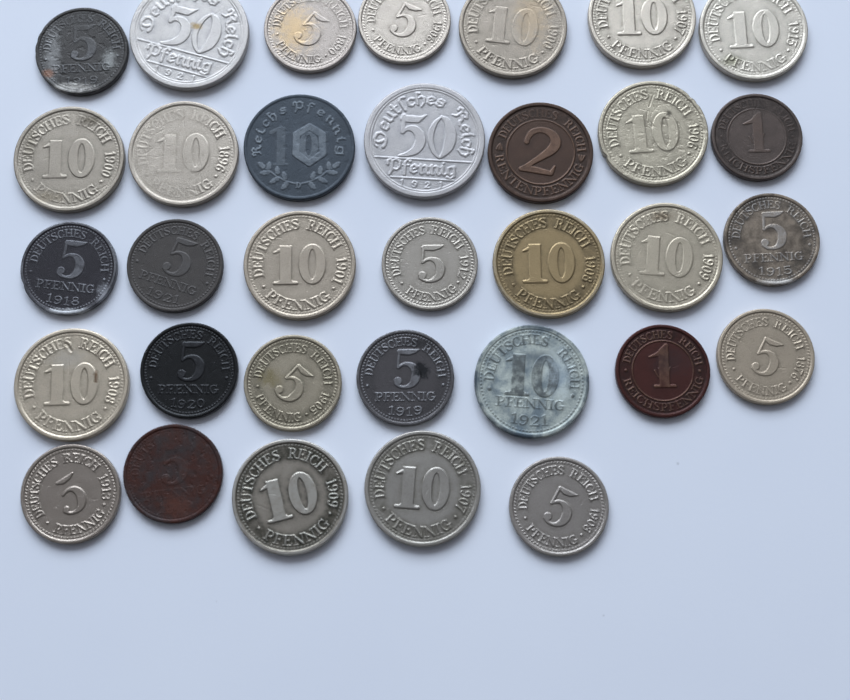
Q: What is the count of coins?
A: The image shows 33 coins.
